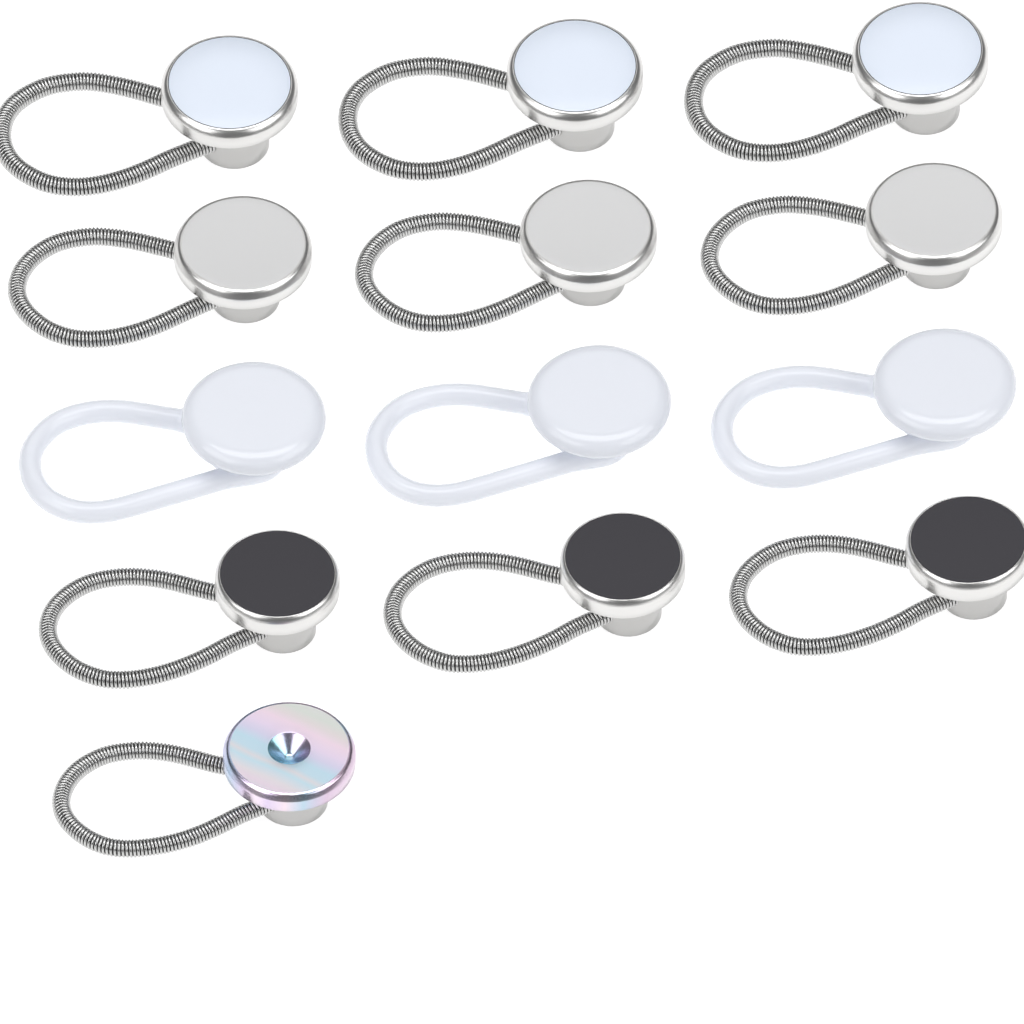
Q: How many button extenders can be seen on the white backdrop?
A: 13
